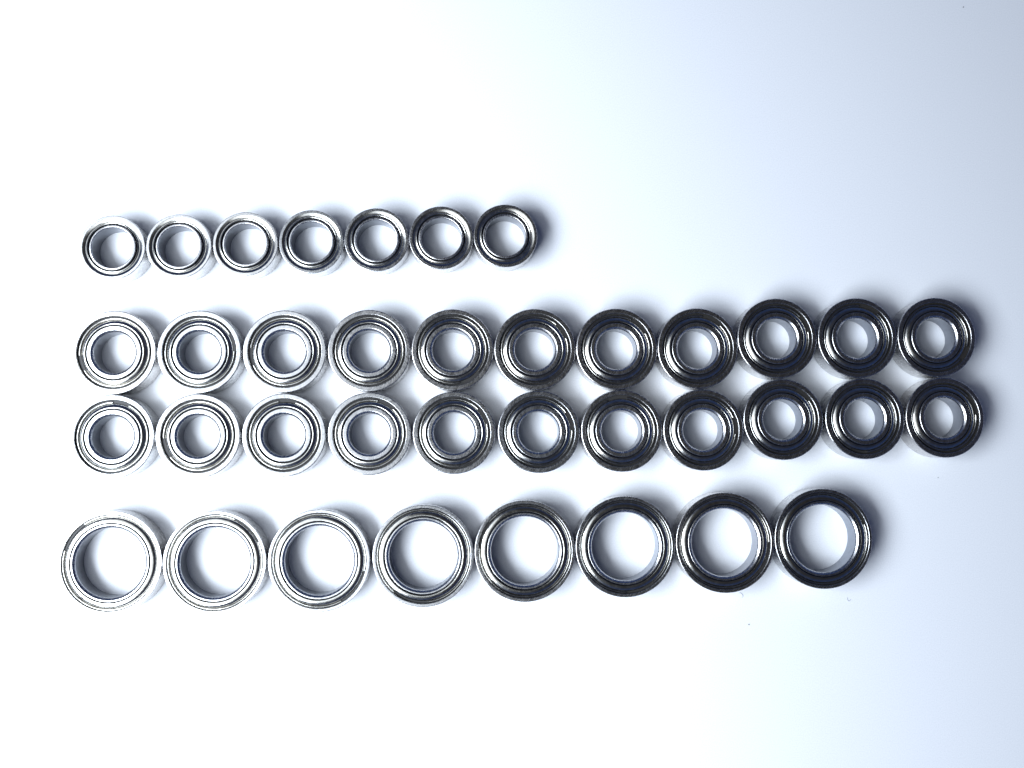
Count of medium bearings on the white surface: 22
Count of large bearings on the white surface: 8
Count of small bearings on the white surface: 7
